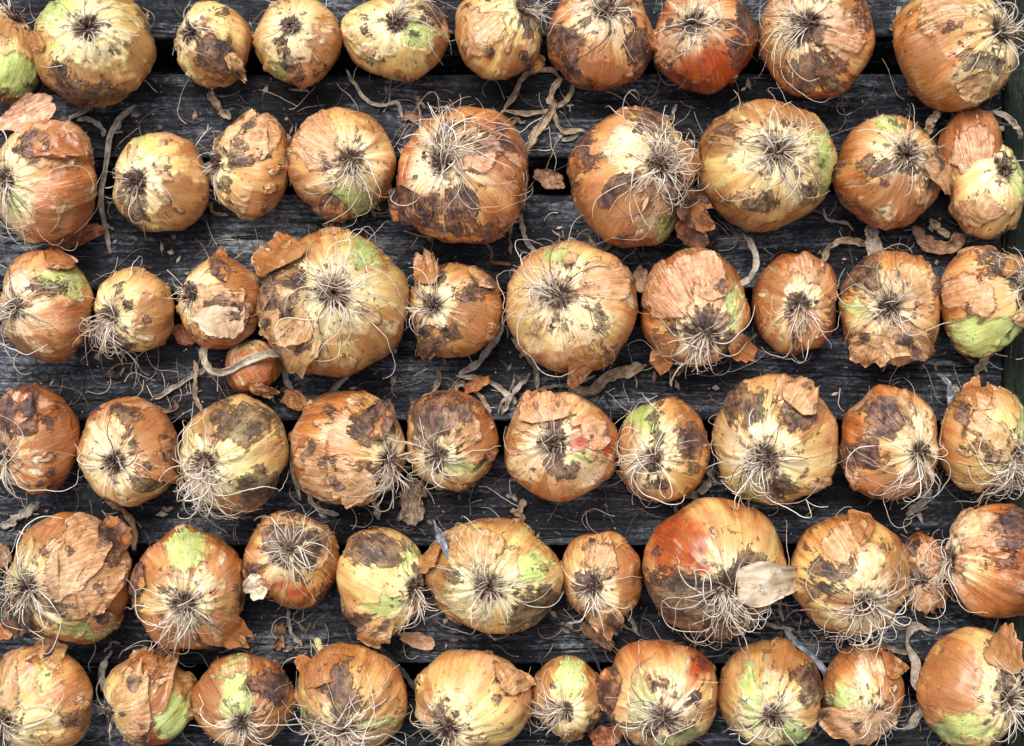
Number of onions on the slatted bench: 60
